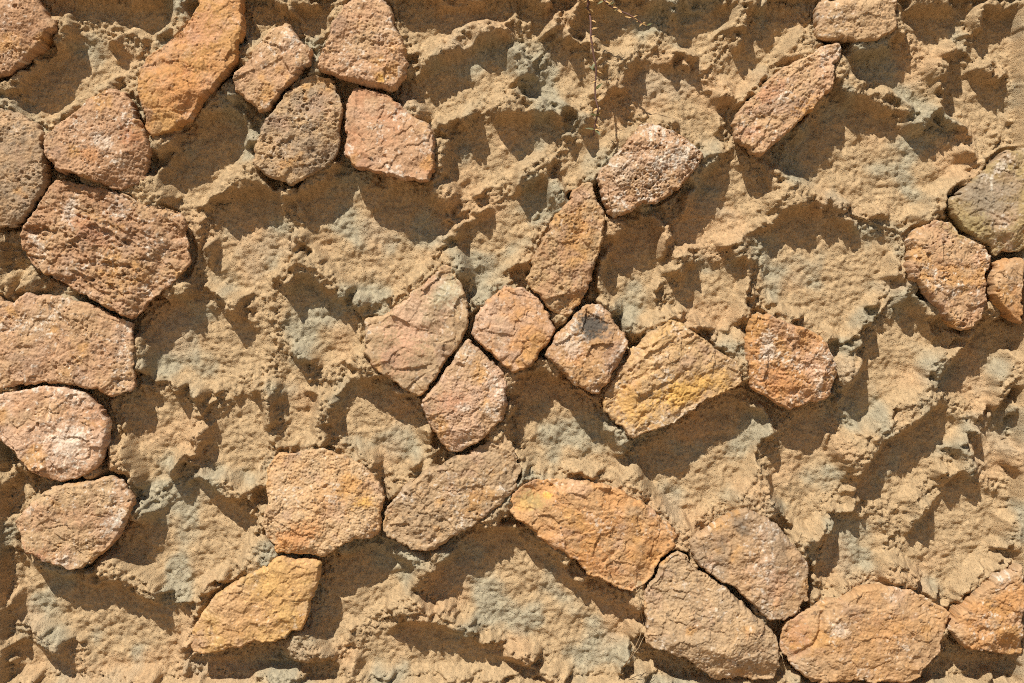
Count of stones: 33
